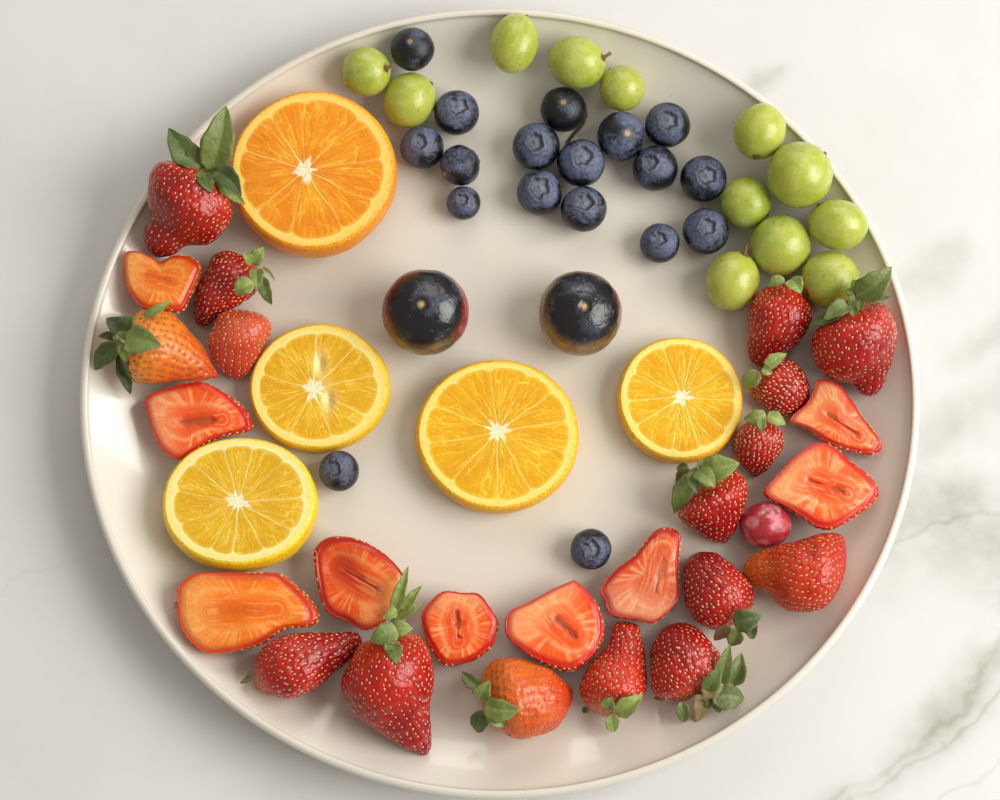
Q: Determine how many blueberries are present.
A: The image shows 18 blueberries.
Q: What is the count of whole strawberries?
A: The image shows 16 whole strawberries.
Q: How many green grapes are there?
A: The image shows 12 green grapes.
